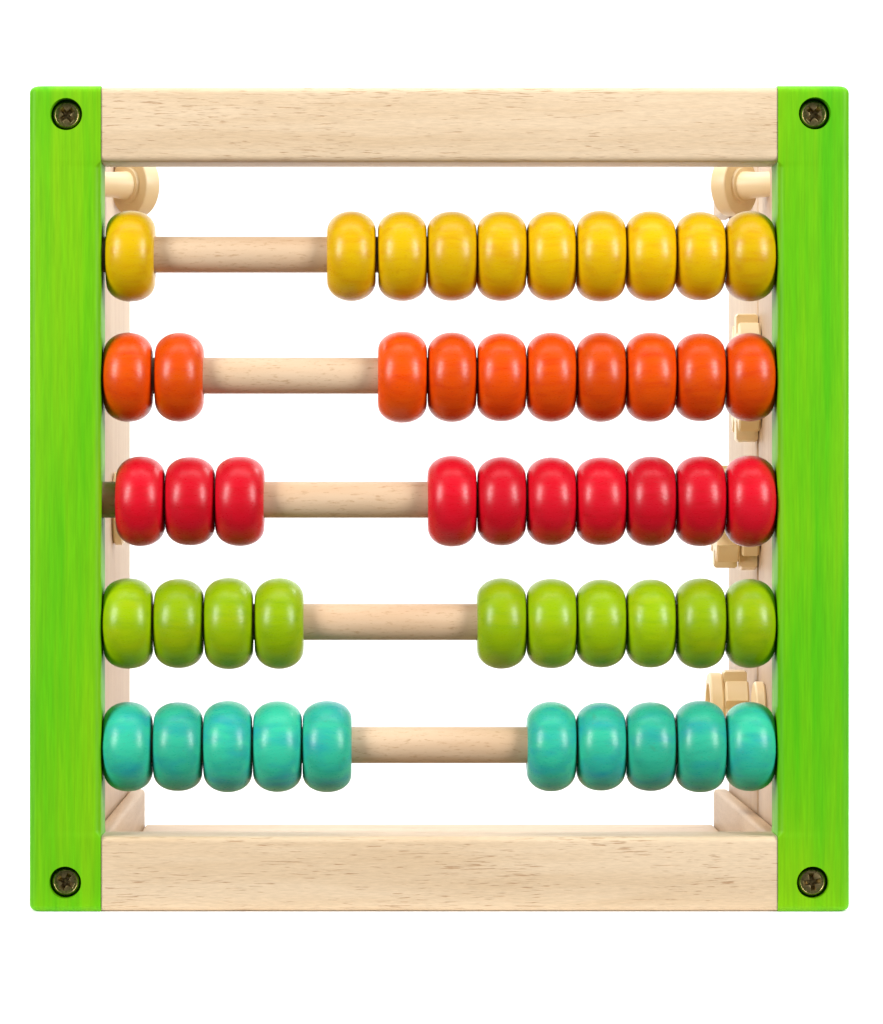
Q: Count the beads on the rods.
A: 50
